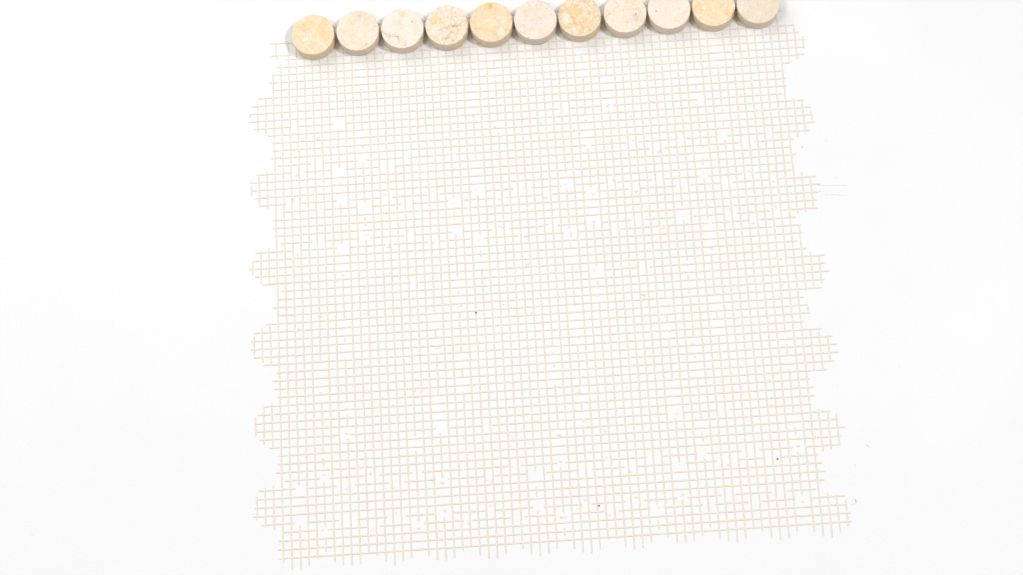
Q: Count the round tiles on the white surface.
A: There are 11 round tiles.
